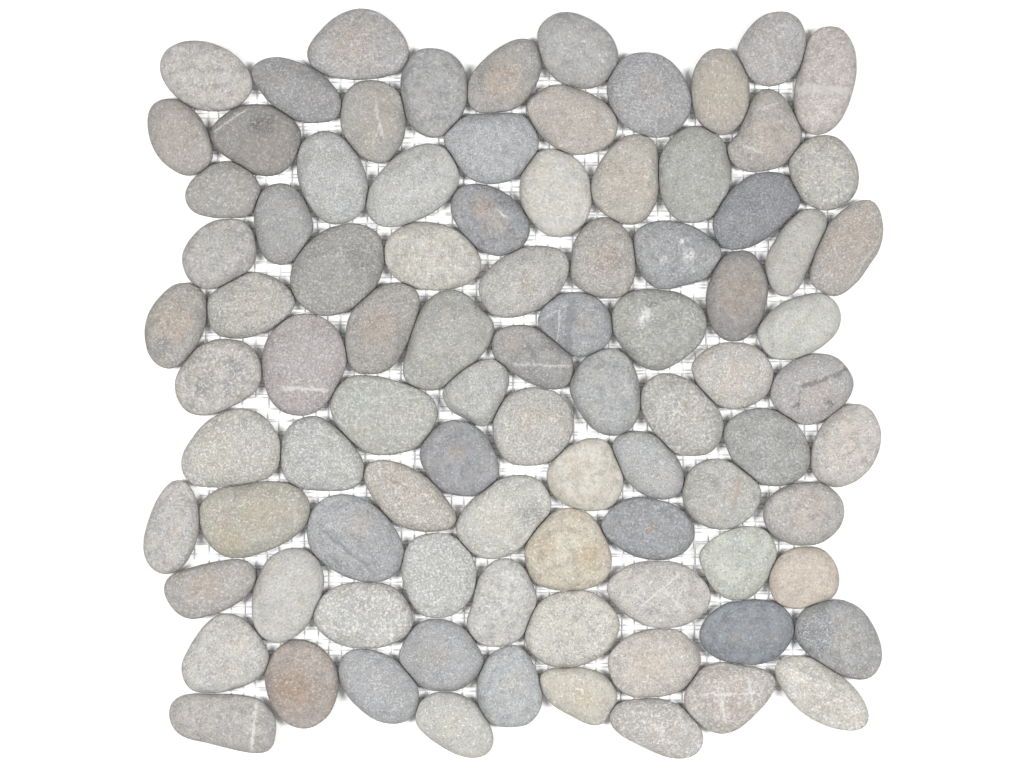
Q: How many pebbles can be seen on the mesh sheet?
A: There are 91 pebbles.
